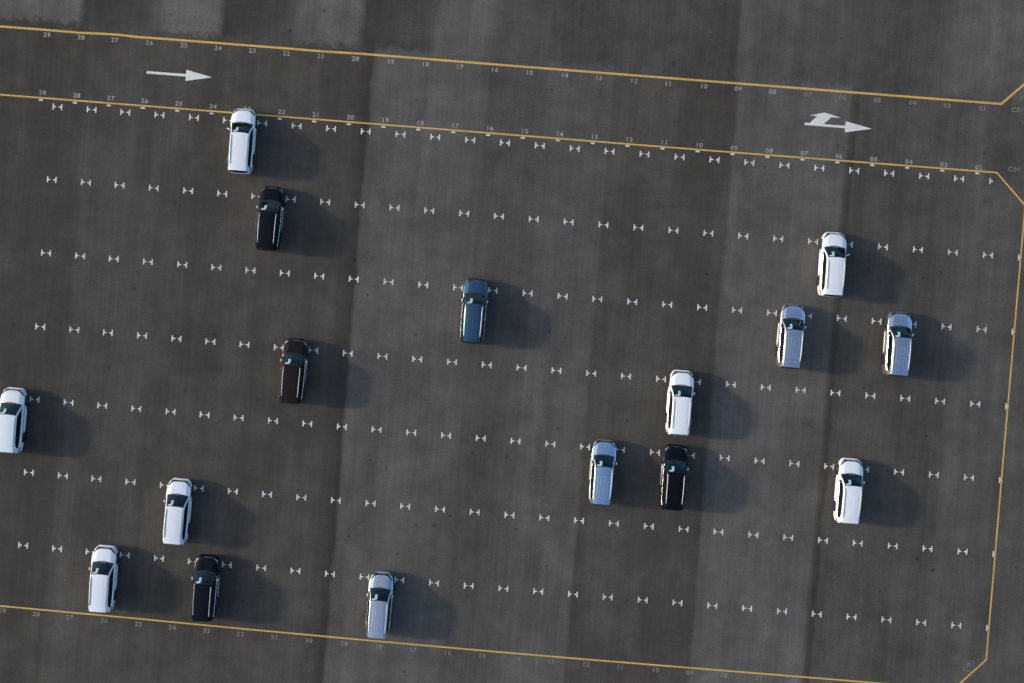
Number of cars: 16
